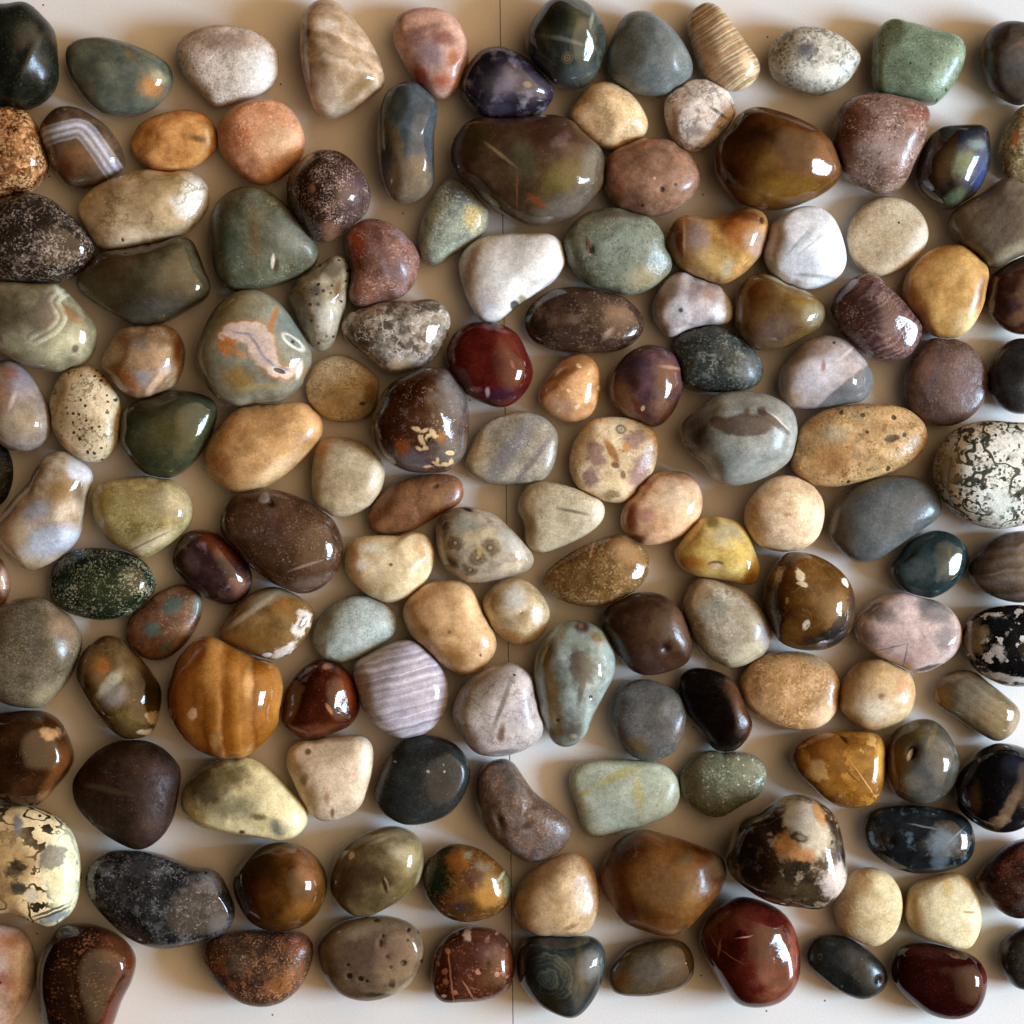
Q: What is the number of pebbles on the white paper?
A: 142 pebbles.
